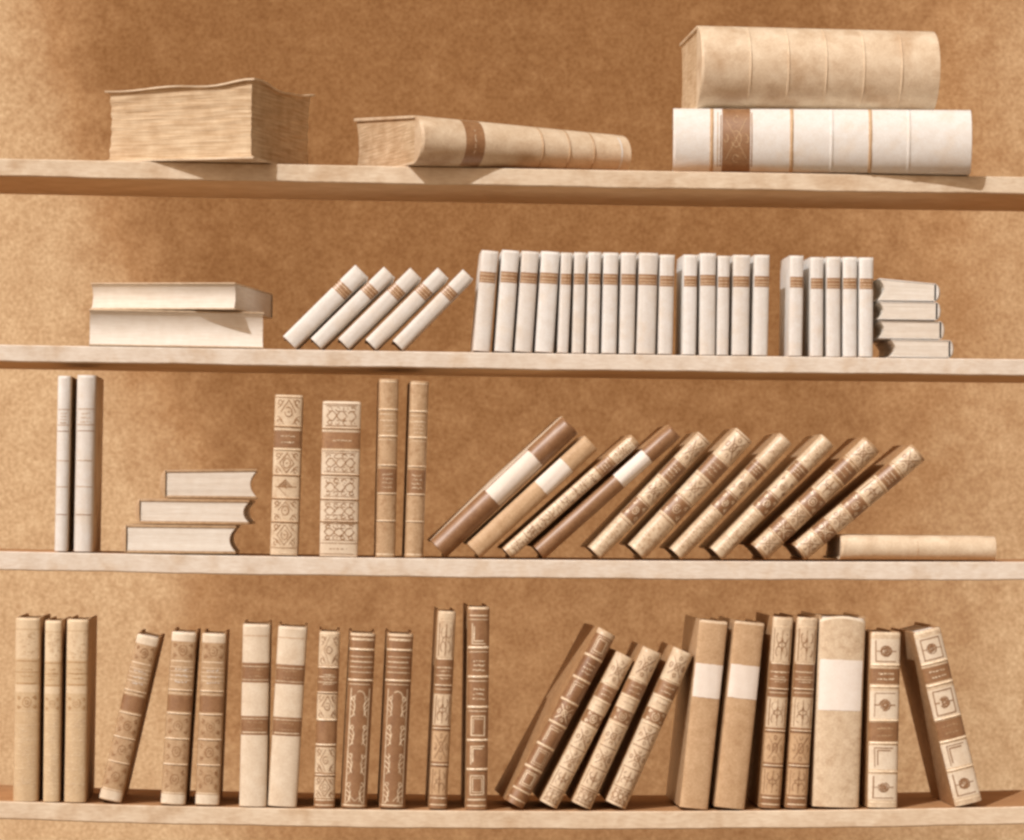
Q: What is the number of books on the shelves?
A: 80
